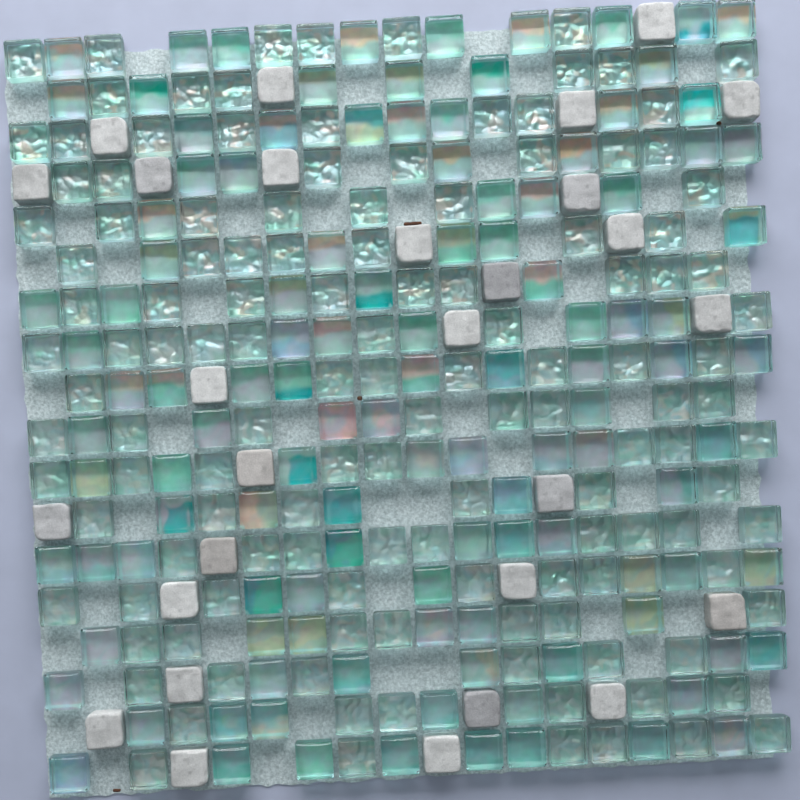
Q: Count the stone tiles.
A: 28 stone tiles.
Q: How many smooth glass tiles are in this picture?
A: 116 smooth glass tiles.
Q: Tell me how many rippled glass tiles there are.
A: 129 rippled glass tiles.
